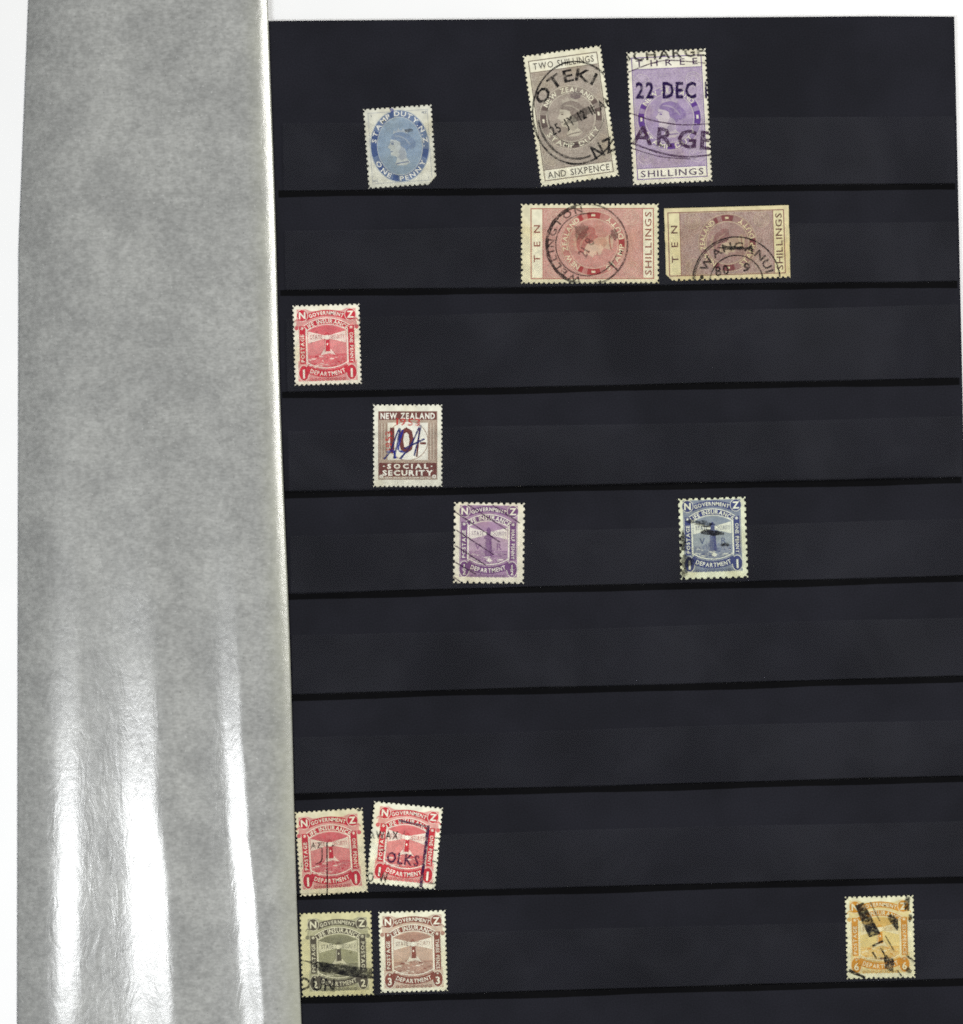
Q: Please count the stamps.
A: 14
